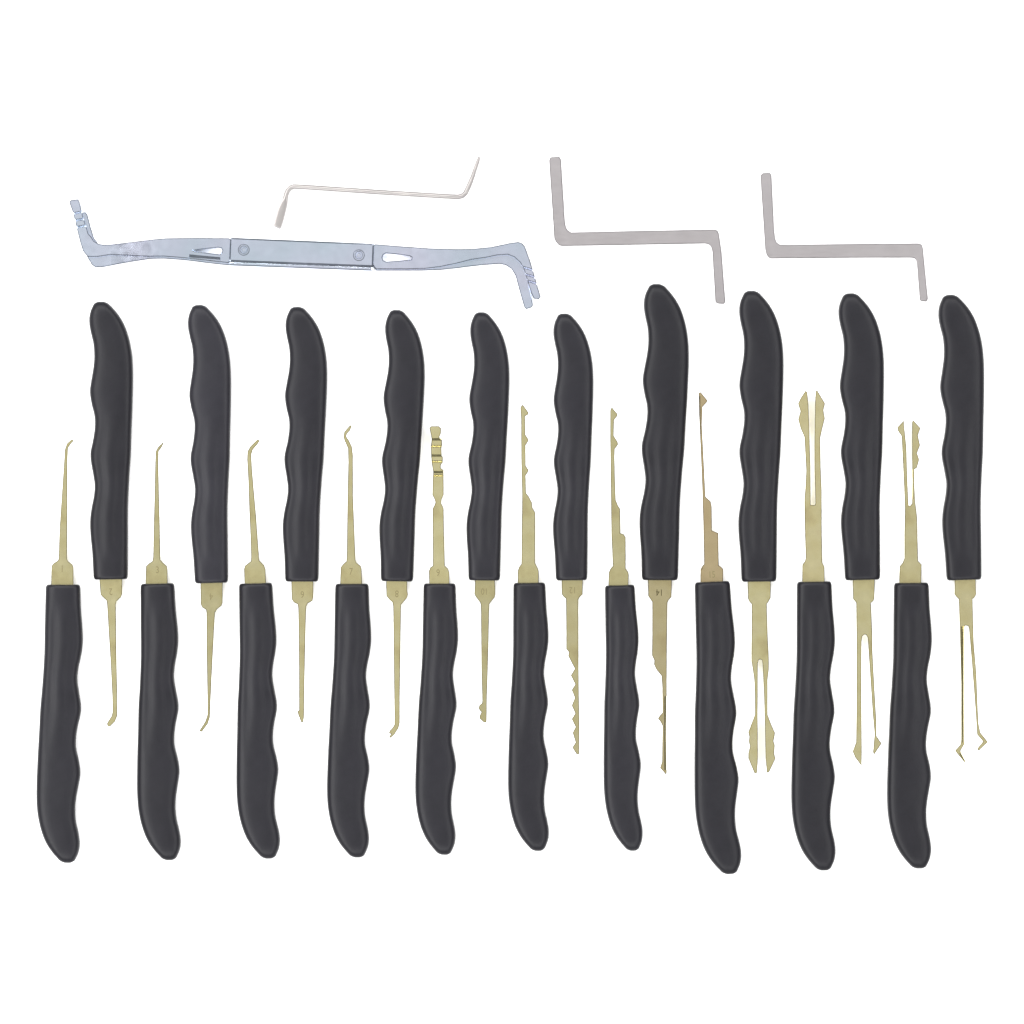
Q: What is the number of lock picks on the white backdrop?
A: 20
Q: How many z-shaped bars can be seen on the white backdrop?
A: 3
